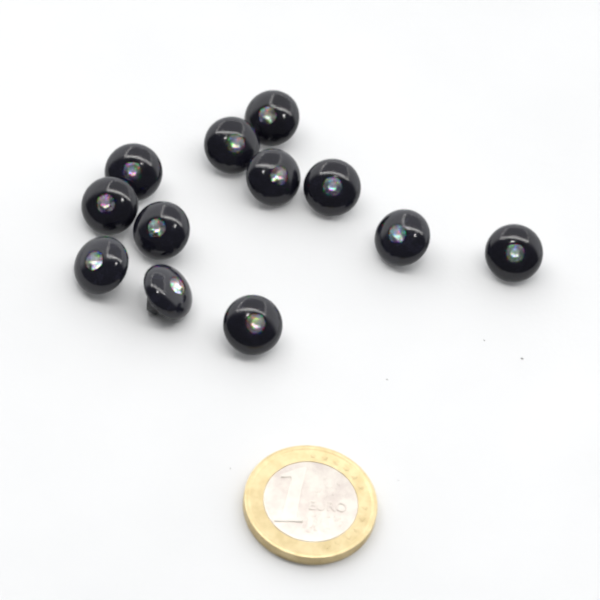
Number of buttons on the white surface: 12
